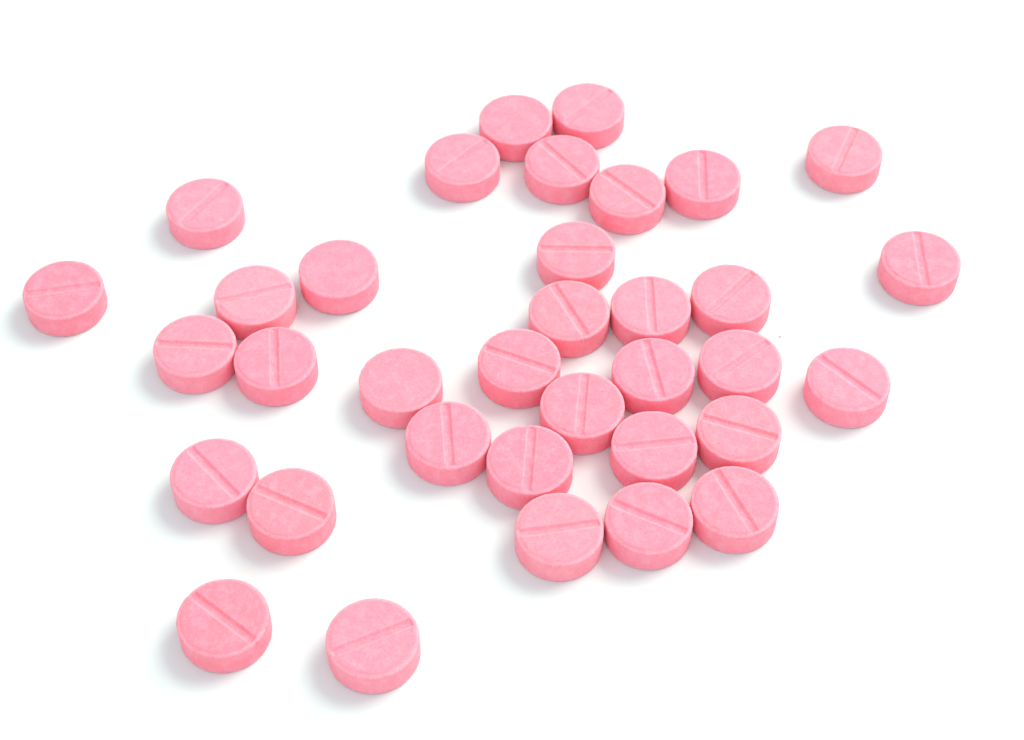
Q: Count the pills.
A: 35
